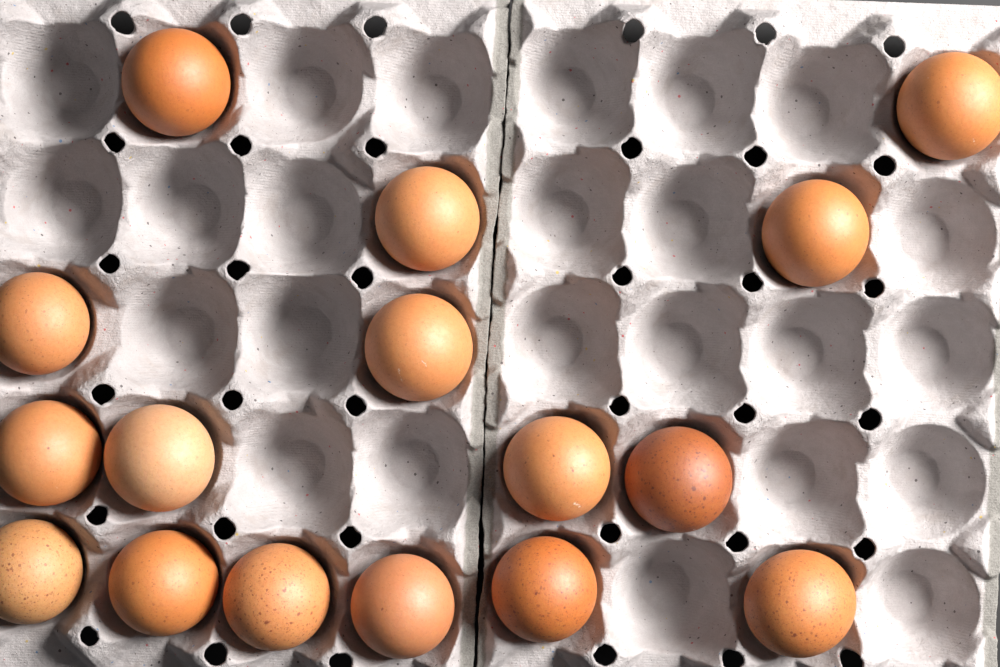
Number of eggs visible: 16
